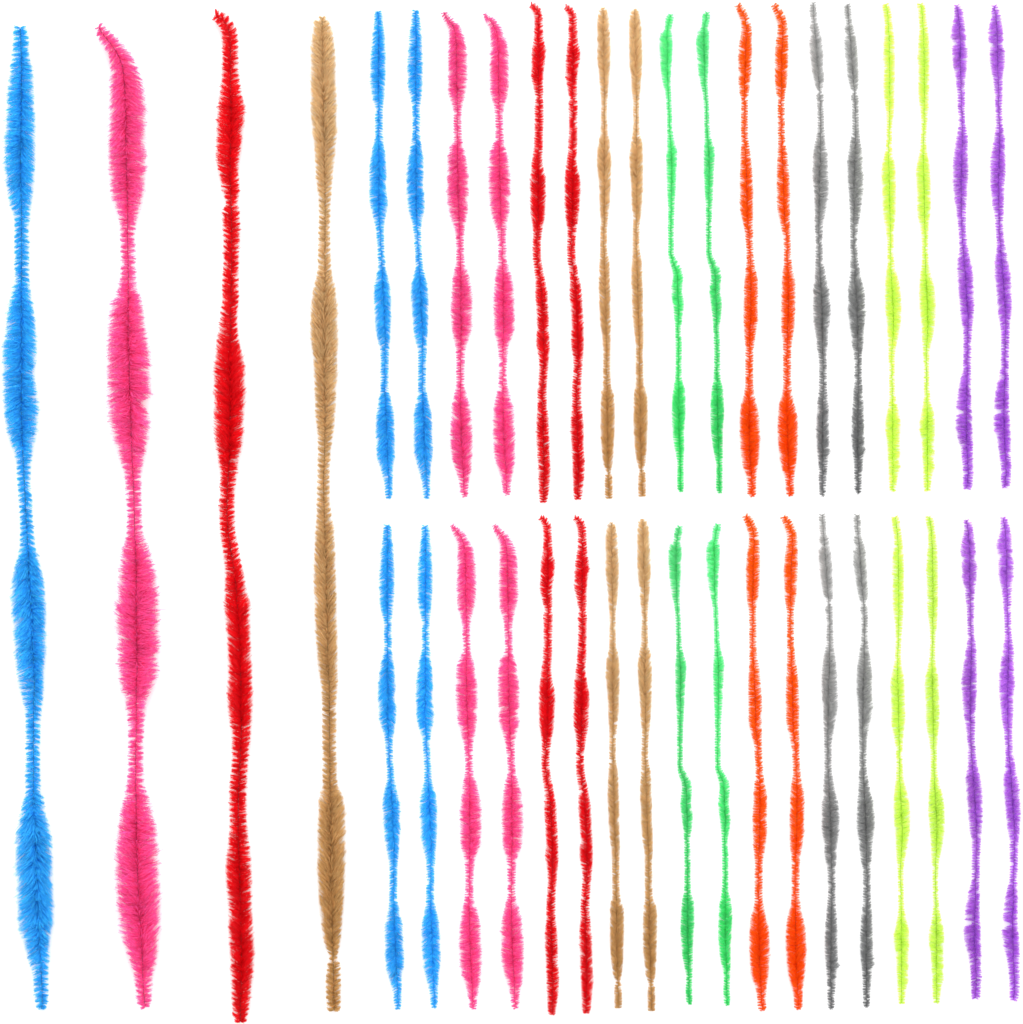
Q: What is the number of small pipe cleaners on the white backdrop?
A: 36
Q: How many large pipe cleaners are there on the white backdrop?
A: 4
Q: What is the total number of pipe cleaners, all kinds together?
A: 40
